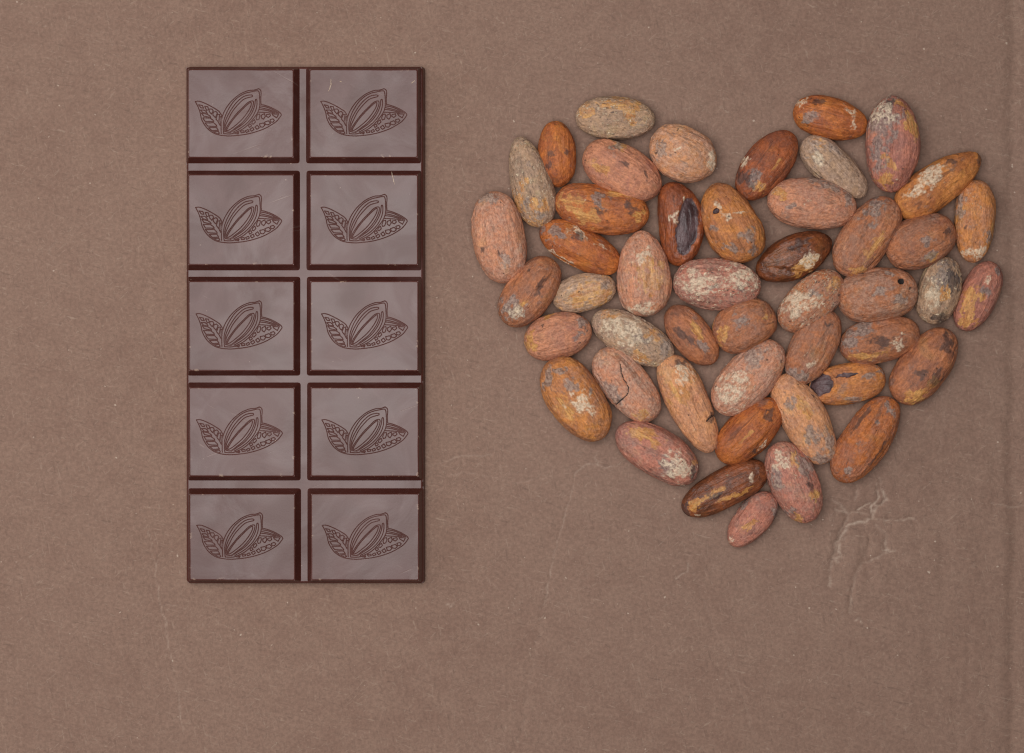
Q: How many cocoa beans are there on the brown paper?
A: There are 47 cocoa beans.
